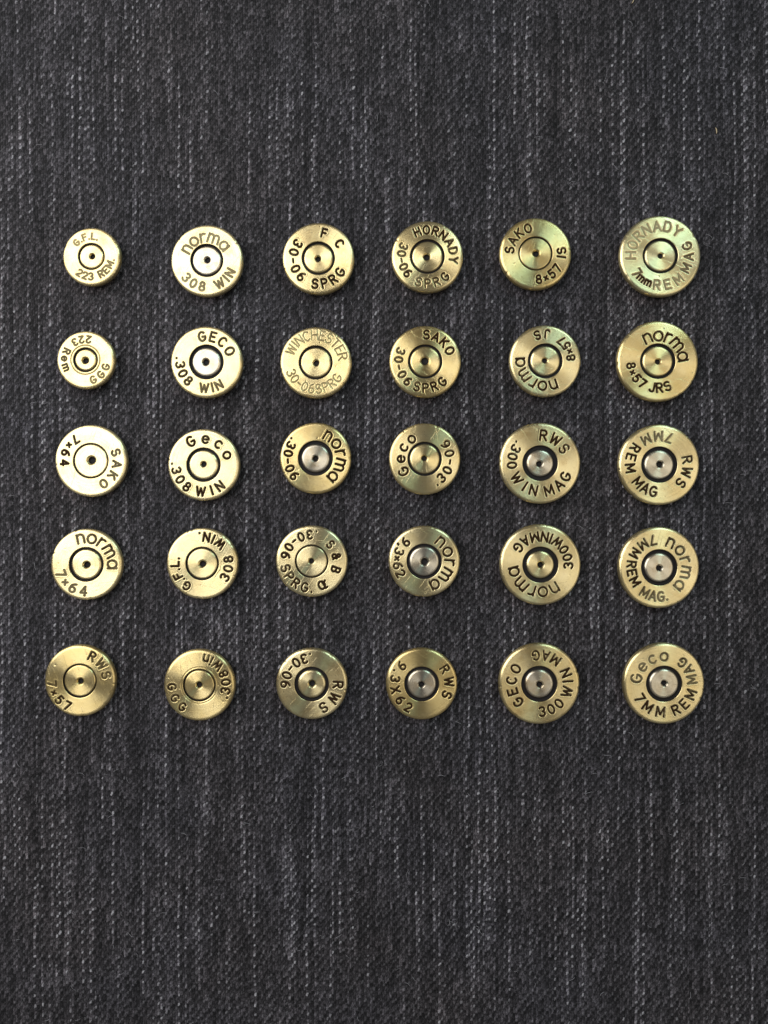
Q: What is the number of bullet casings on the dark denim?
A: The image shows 30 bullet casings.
